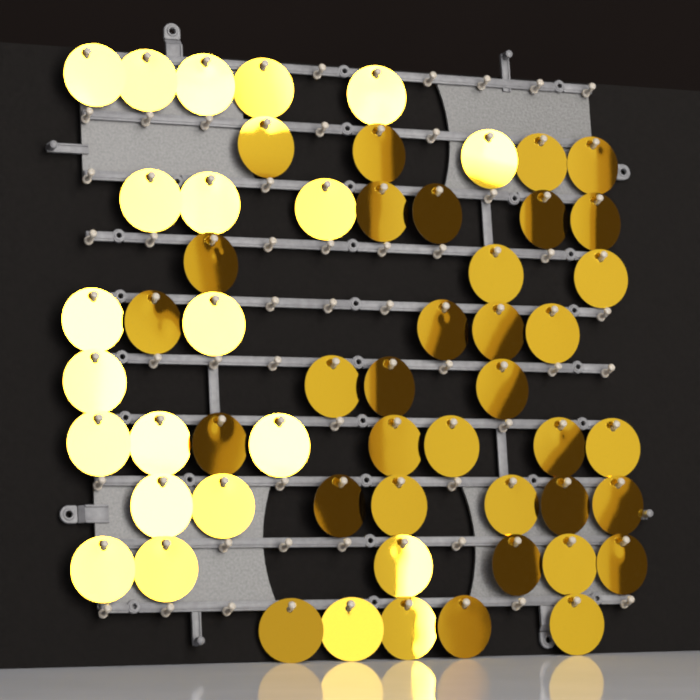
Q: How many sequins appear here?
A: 56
